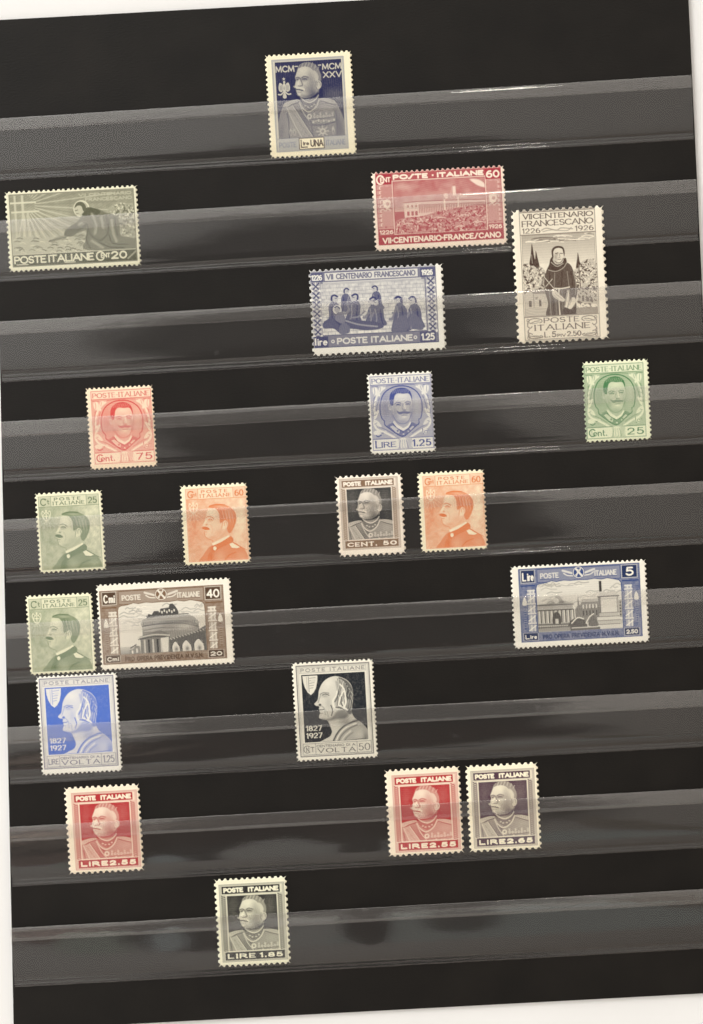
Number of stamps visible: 21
